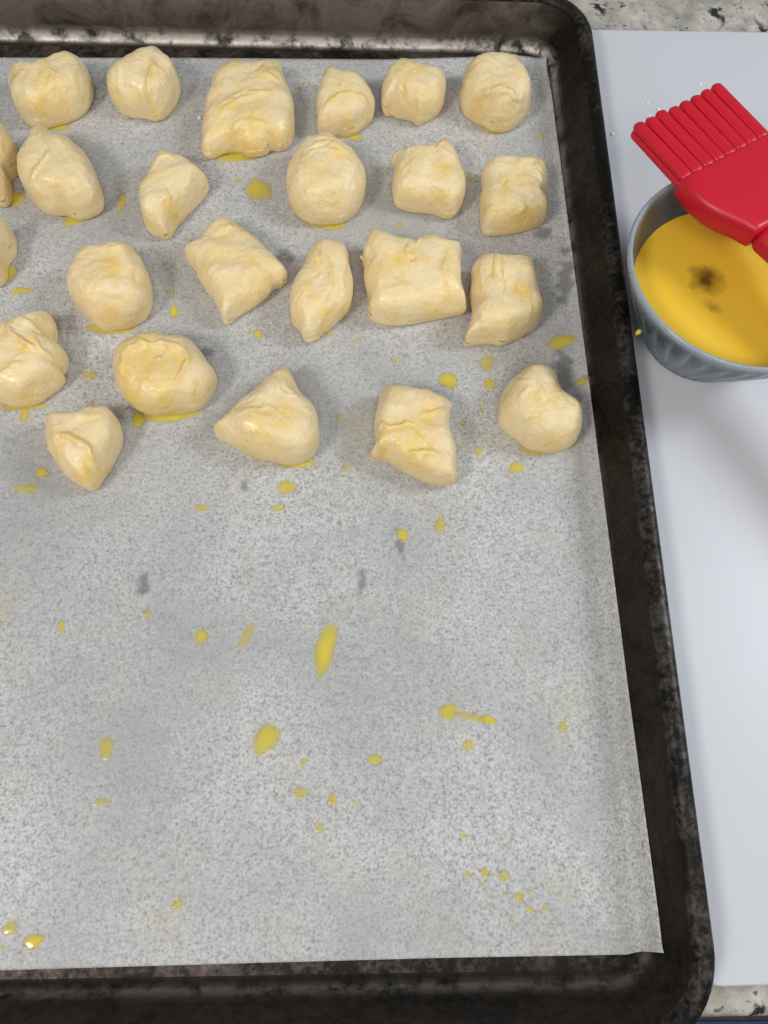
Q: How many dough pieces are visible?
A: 24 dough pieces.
